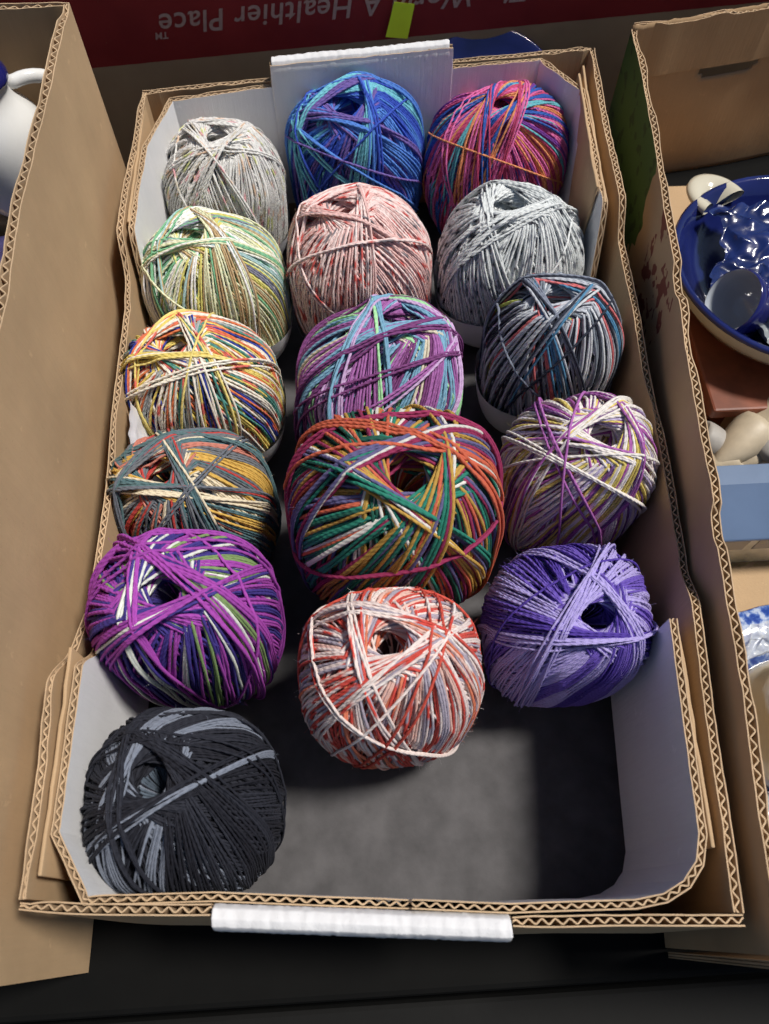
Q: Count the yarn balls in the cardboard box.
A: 16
